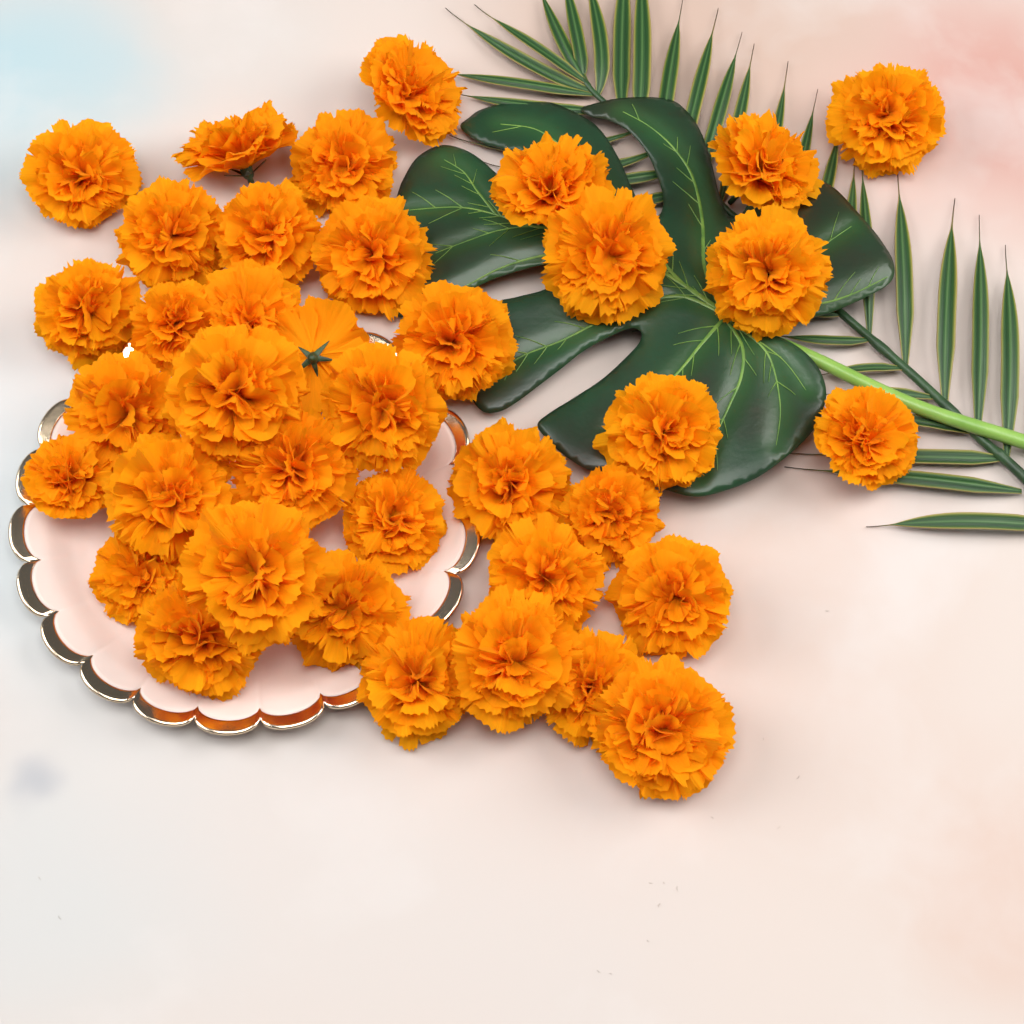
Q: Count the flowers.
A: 38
